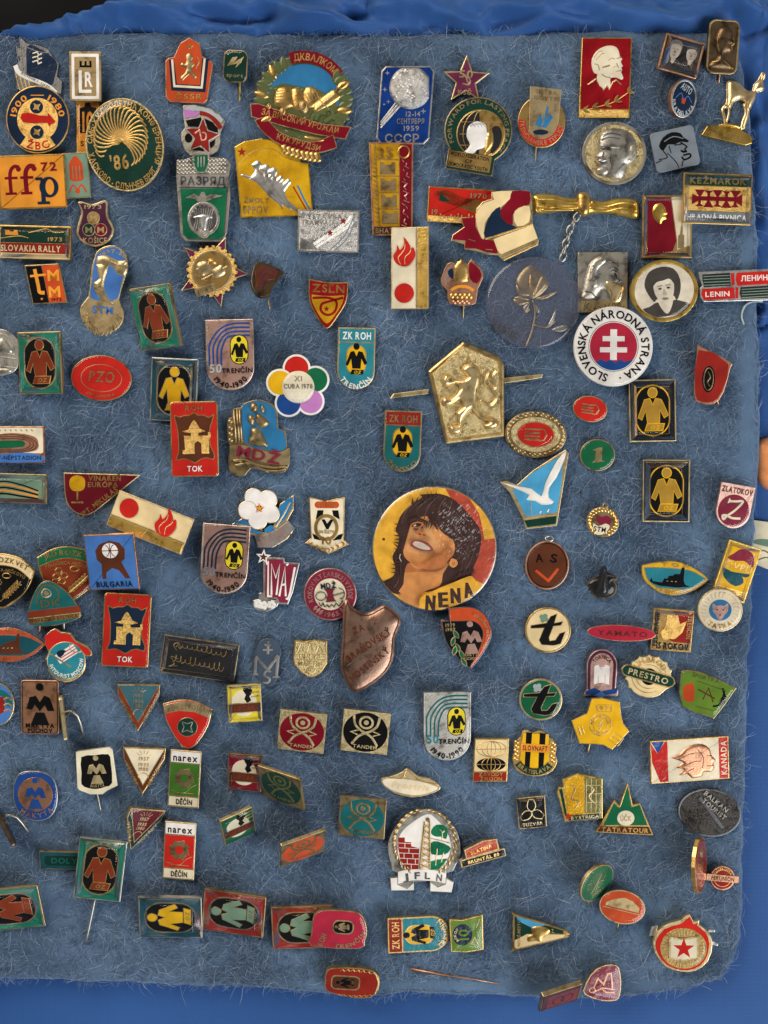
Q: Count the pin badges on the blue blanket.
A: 148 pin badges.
